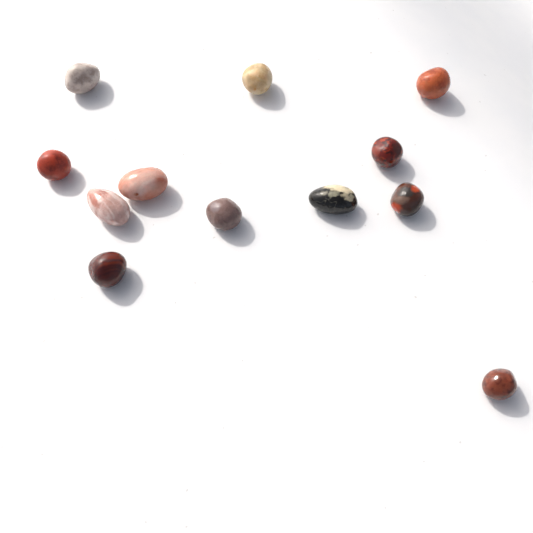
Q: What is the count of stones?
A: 12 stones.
